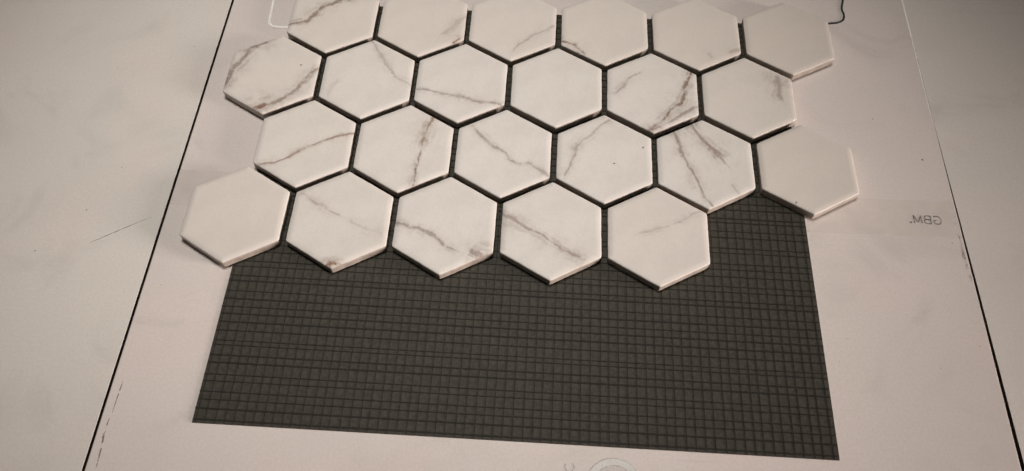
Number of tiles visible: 23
